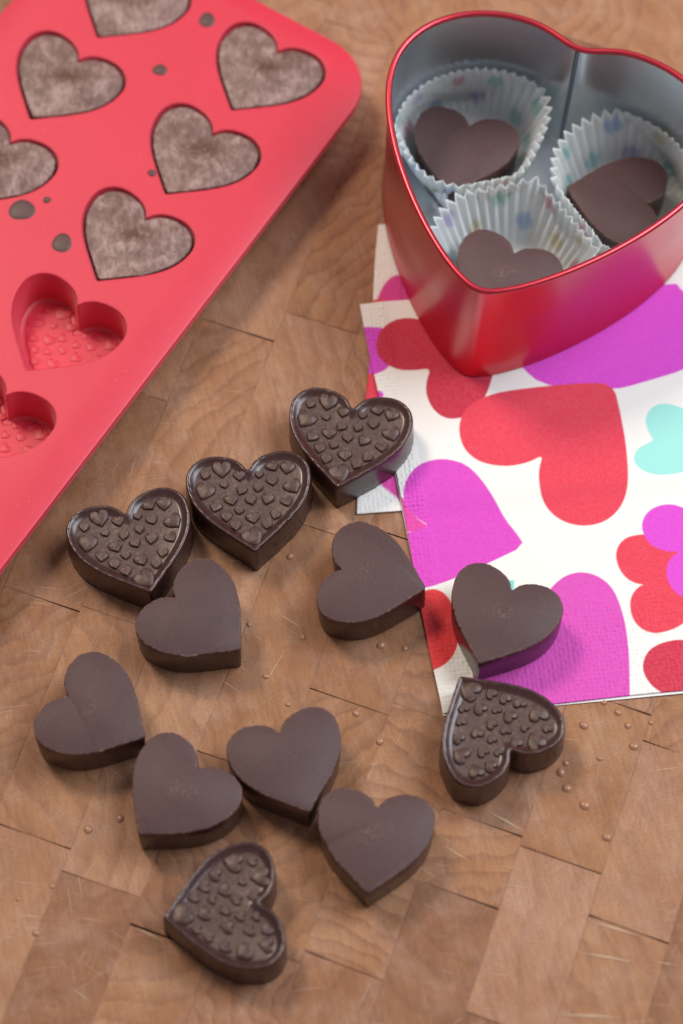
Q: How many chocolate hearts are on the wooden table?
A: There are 21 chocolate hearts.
